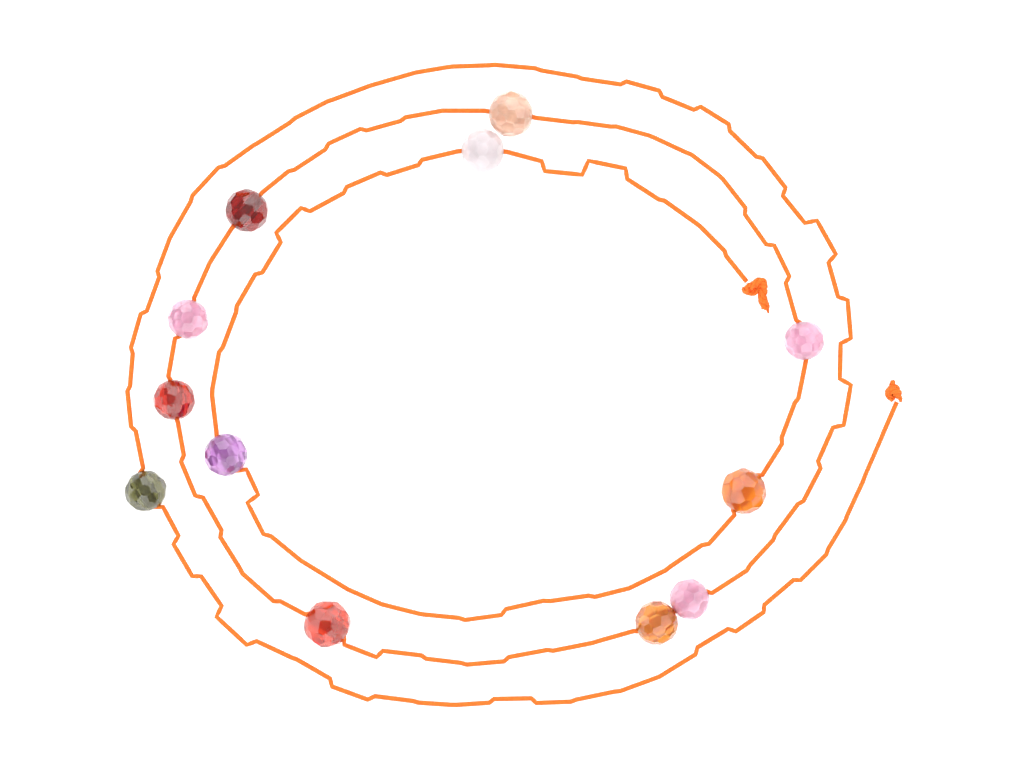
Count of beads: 12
